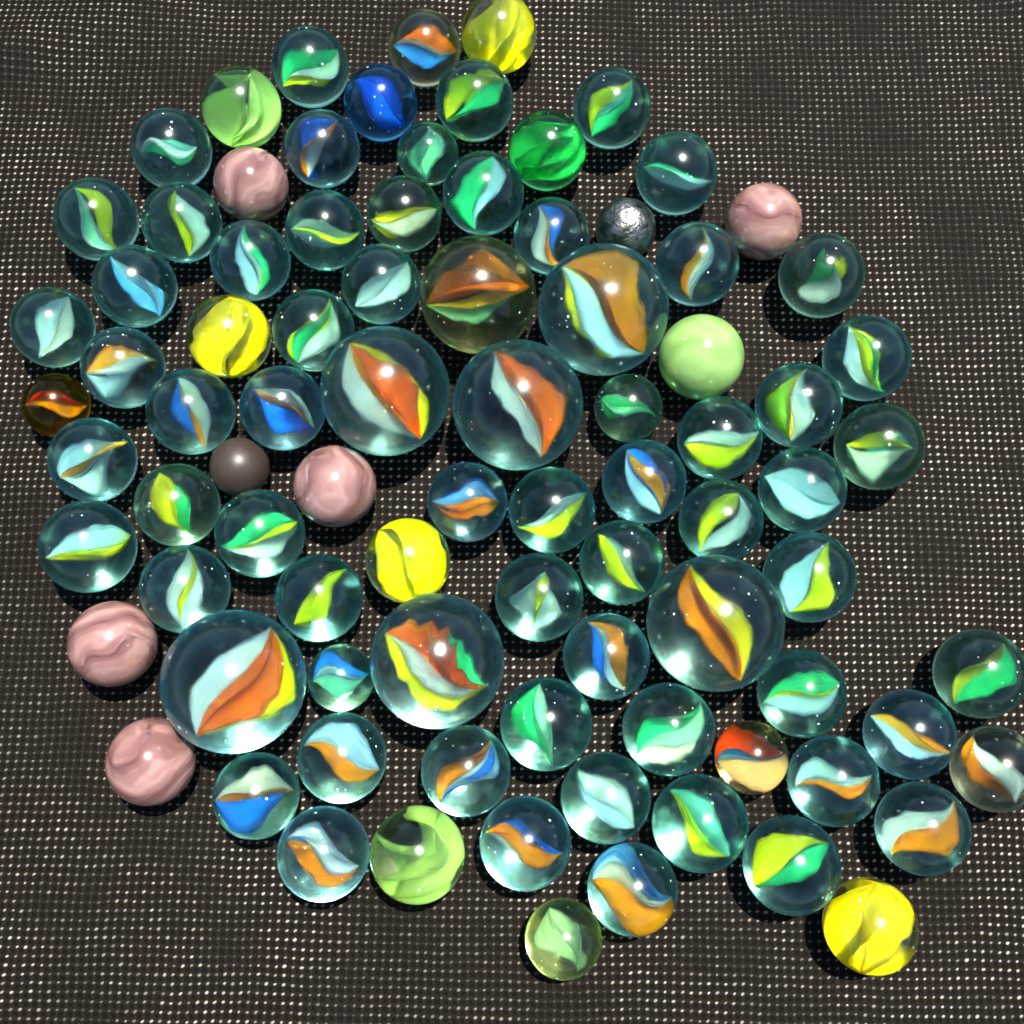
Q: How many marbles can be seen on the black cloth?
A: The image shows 88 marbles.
